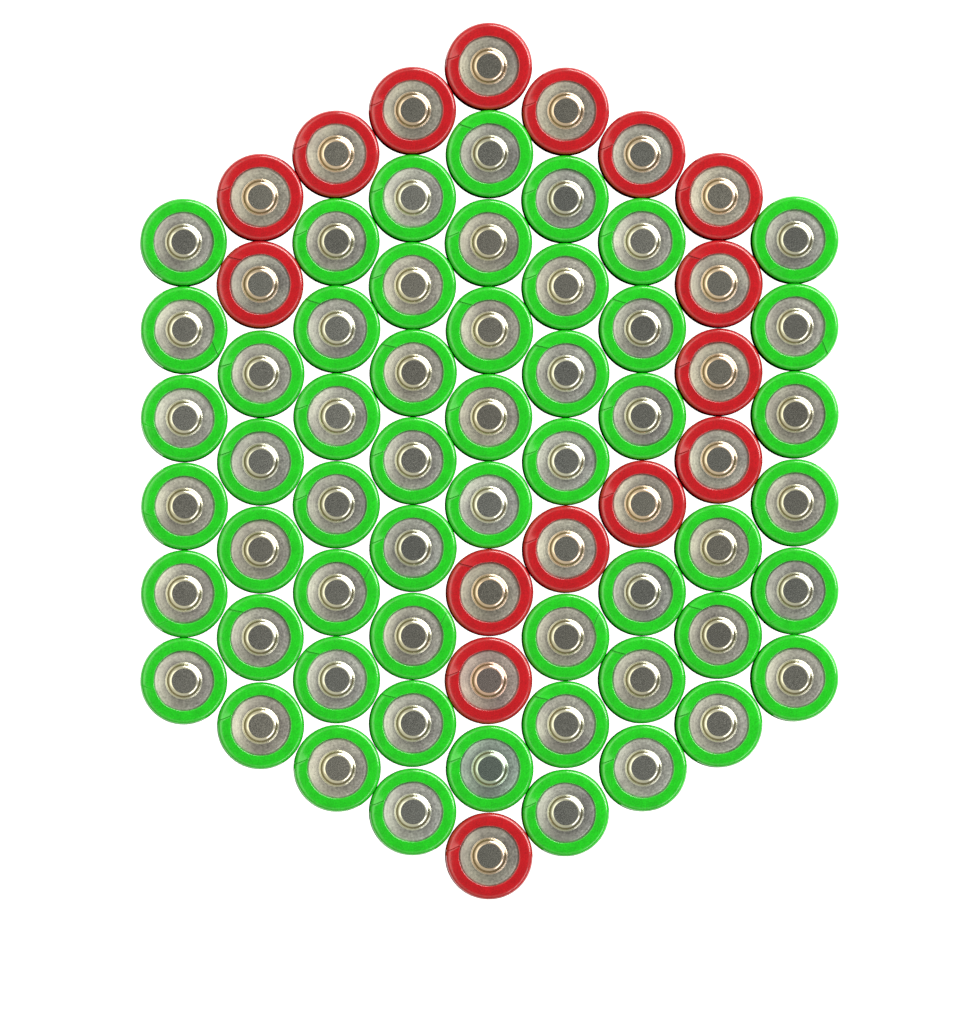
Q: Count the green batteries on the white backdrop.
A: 54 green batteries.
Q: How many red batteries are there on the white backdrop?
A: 16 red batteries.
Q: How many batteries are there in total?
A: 70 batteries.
